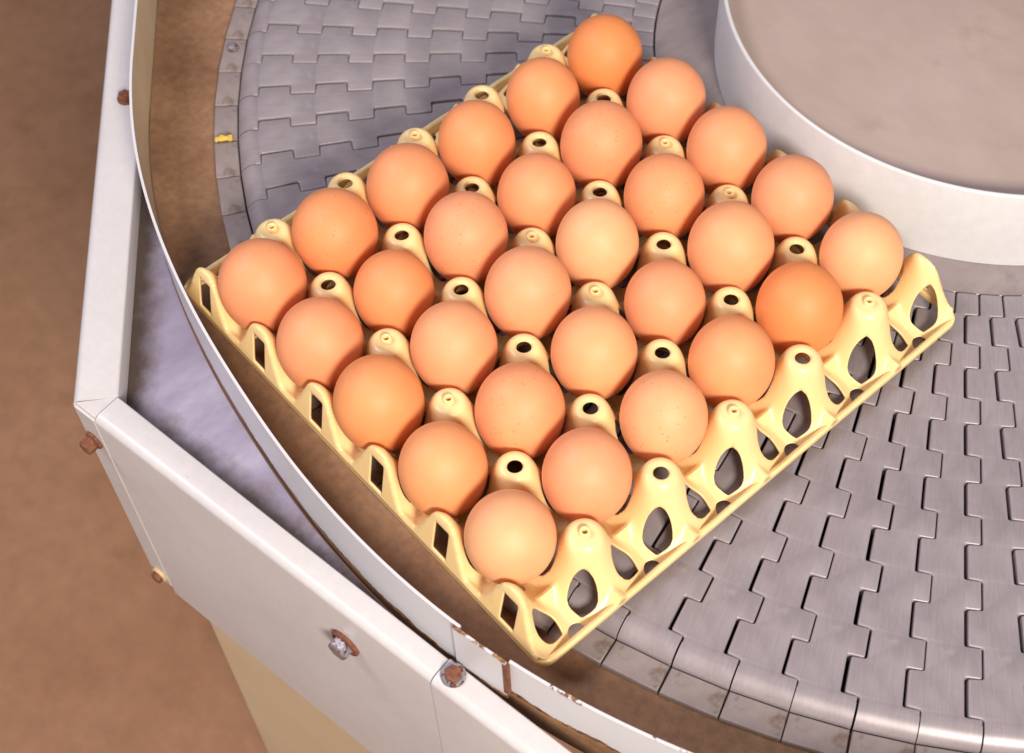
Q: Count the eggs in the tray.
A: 30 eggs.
